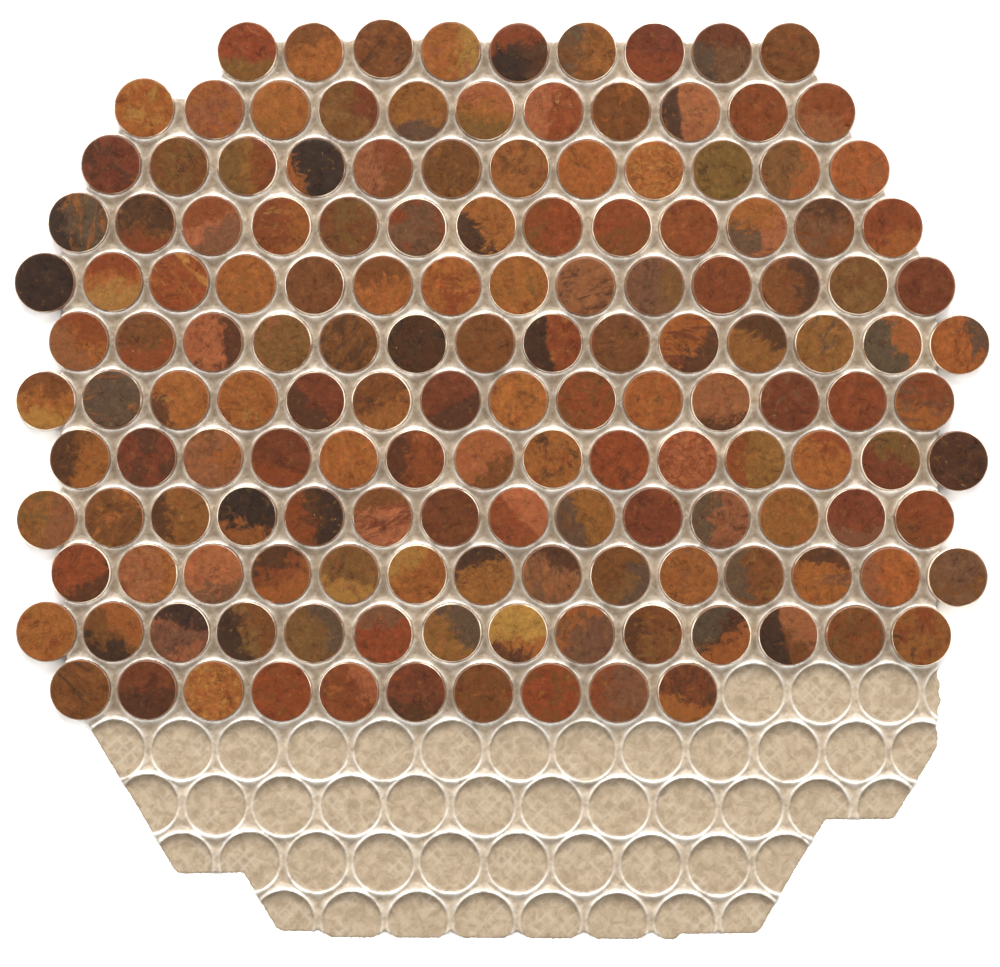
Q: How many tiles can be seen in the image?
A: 153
